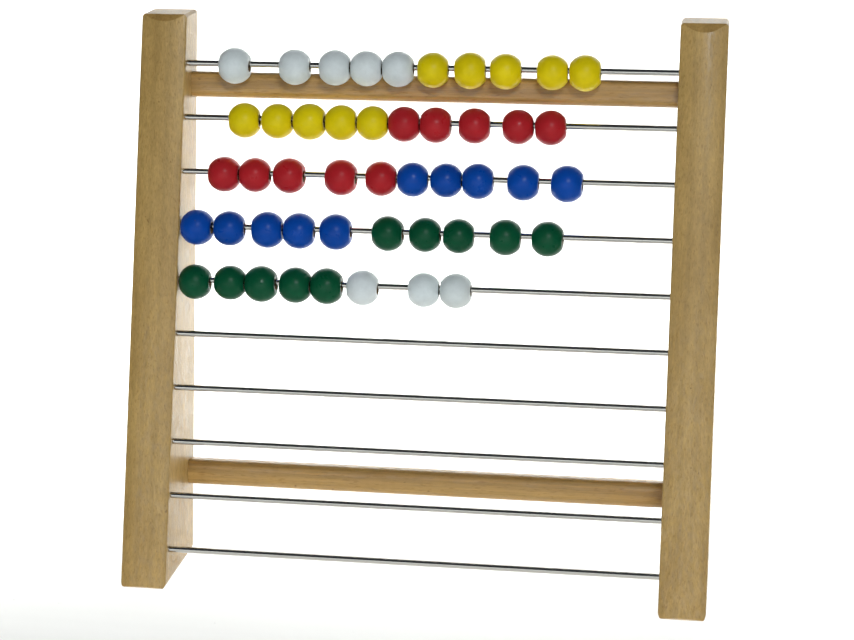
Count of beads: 48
